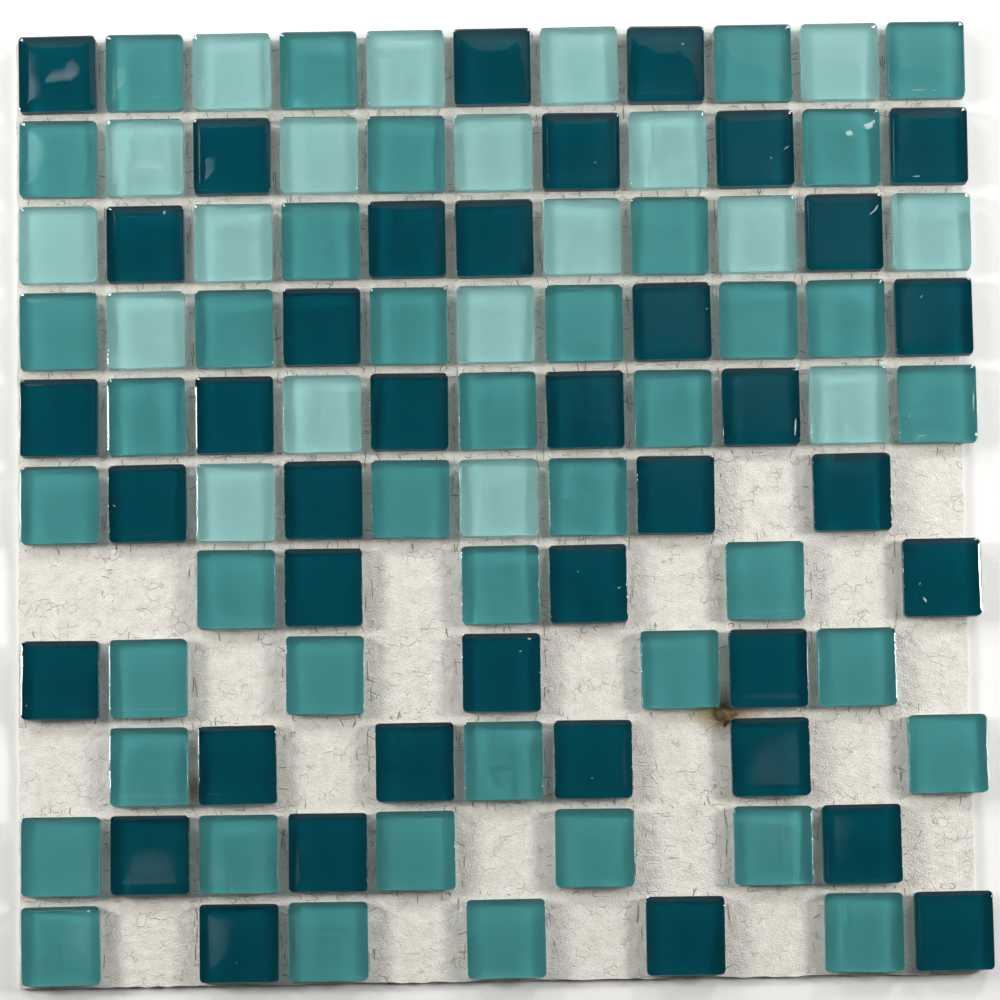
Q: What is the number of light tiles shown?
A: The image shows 19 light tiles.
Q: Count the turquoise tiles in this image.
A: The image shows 41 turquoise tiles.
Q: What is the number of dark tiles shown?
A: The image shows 39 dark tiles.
